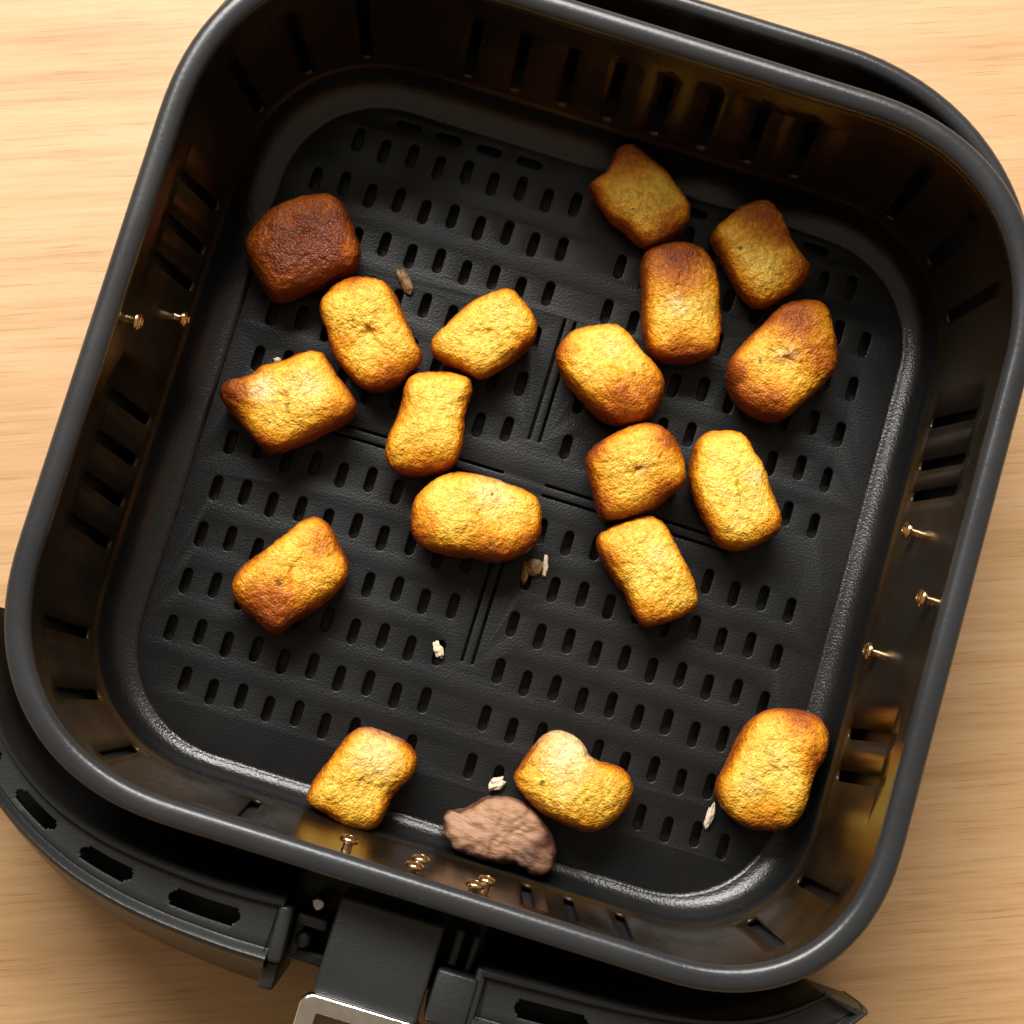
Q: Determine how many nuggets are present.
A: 18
